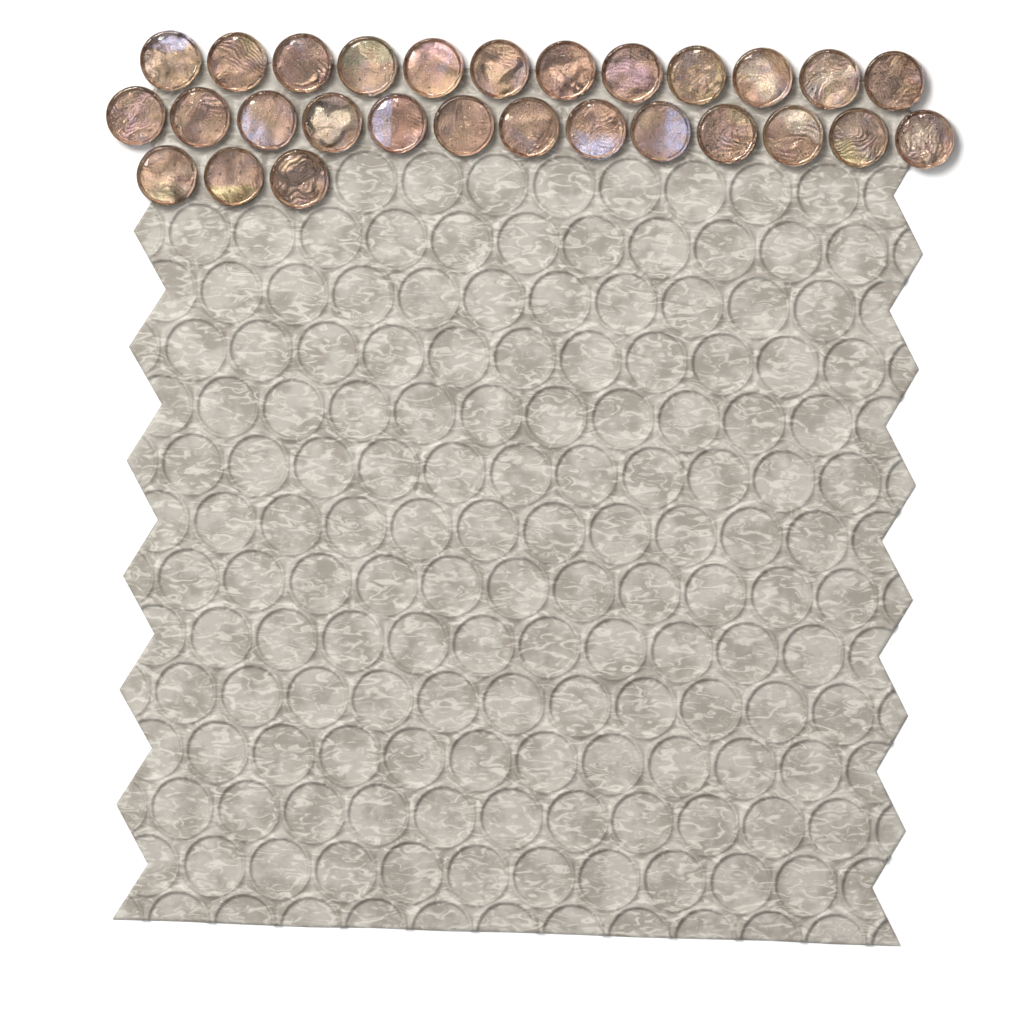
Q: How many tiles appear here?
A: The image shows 28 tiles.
